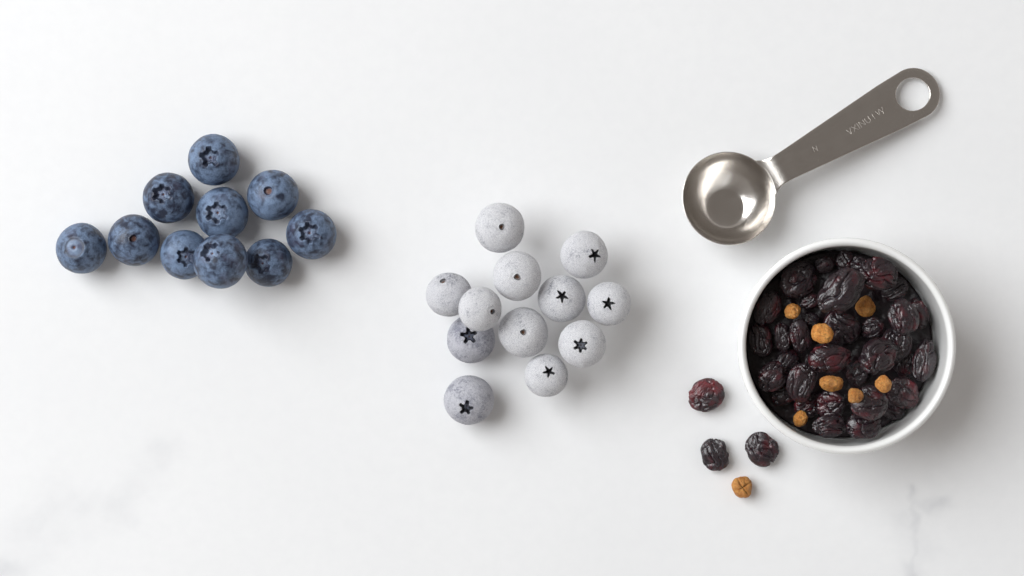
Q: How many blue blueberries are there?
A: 10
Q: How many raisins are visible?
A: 37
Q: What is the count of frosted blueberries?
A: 12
